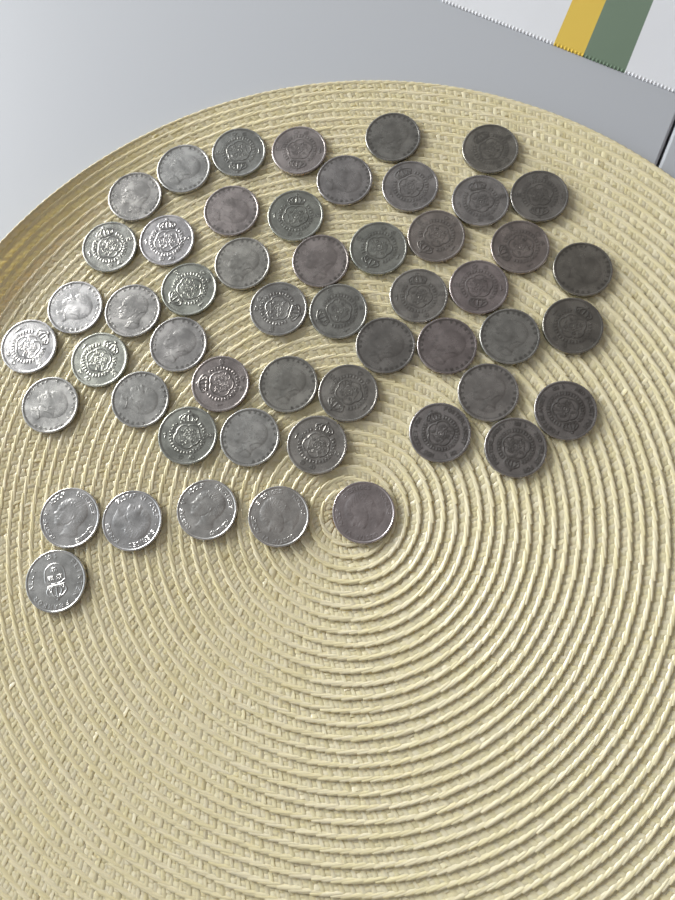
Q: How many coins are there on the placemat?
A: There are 52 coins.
